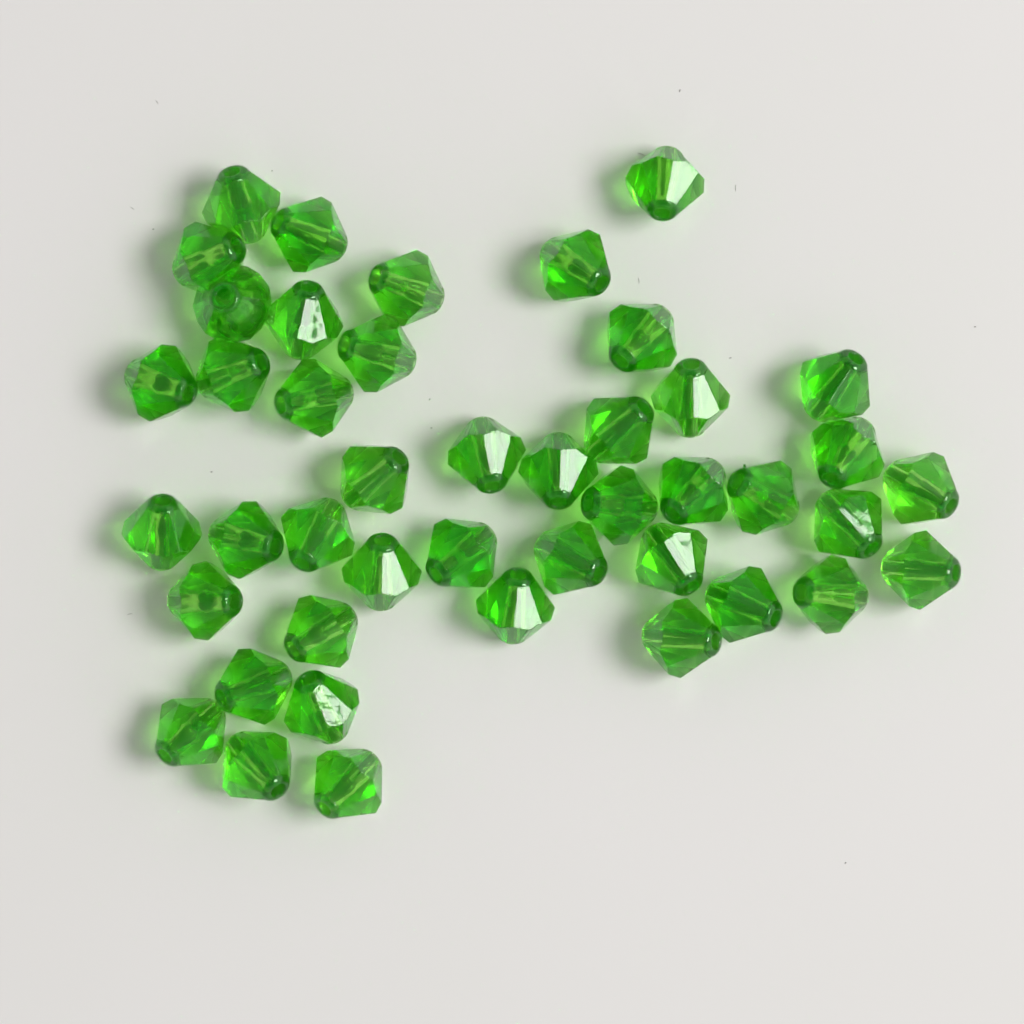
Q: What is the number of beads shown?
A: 44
